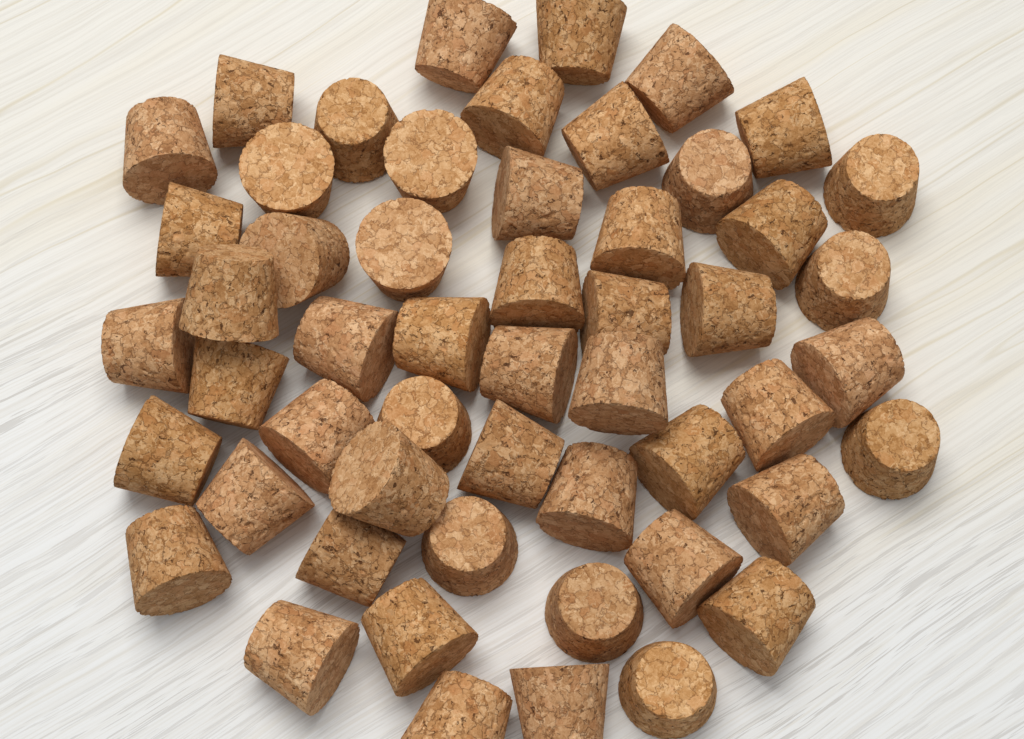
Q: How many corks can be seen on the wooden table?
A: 53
